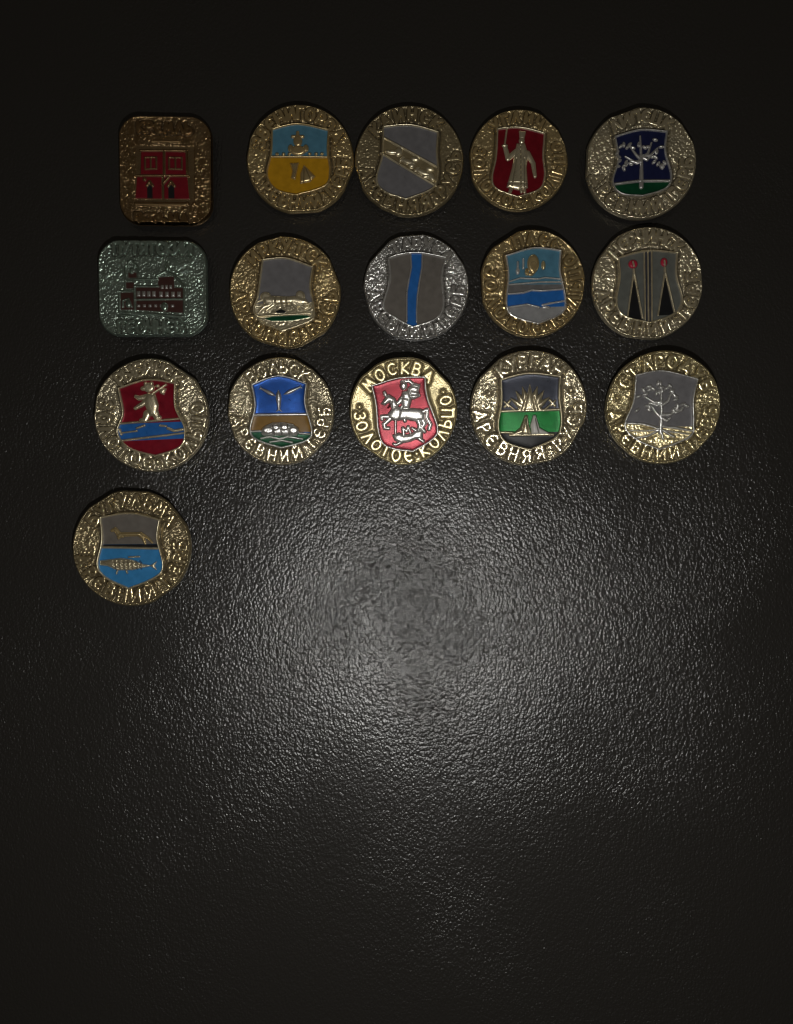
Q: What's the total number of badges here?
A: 16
